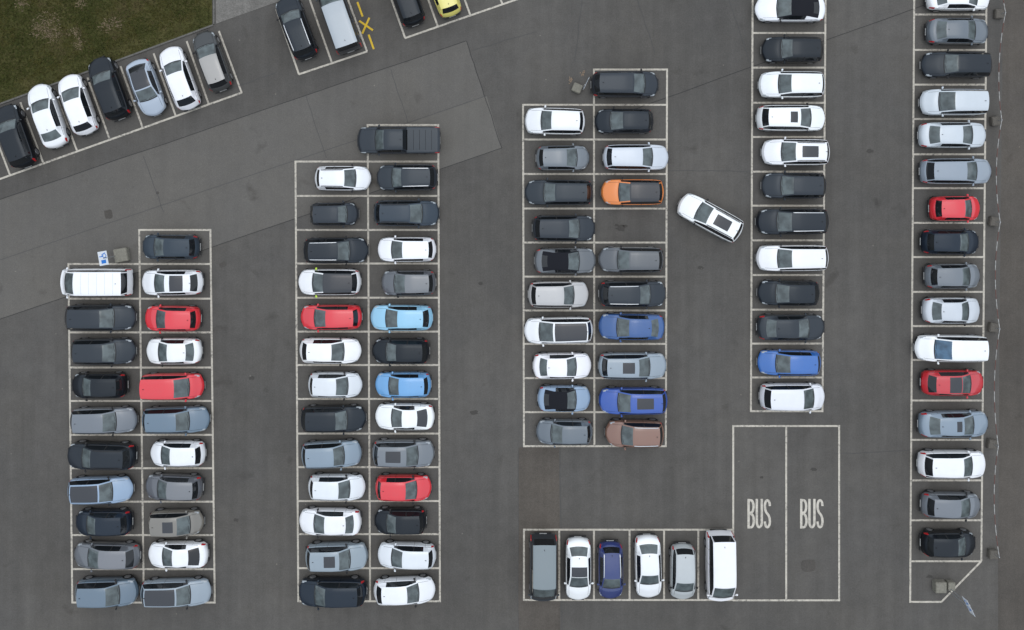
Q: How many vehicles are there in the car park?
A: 114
